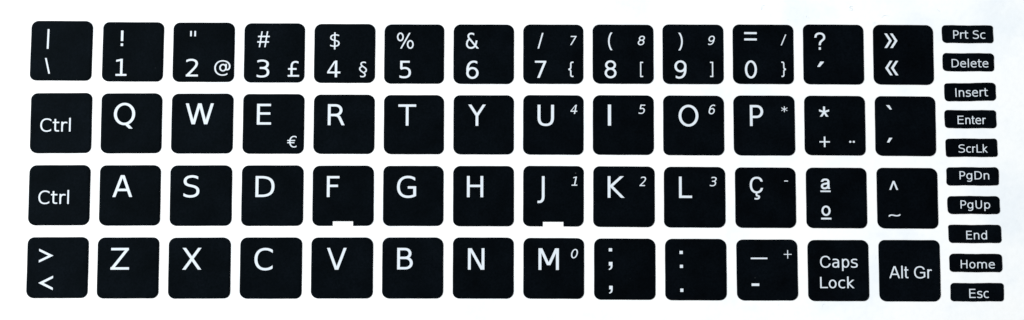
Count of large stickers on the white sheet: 52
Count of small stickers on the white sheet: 10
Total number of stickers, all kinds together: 62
